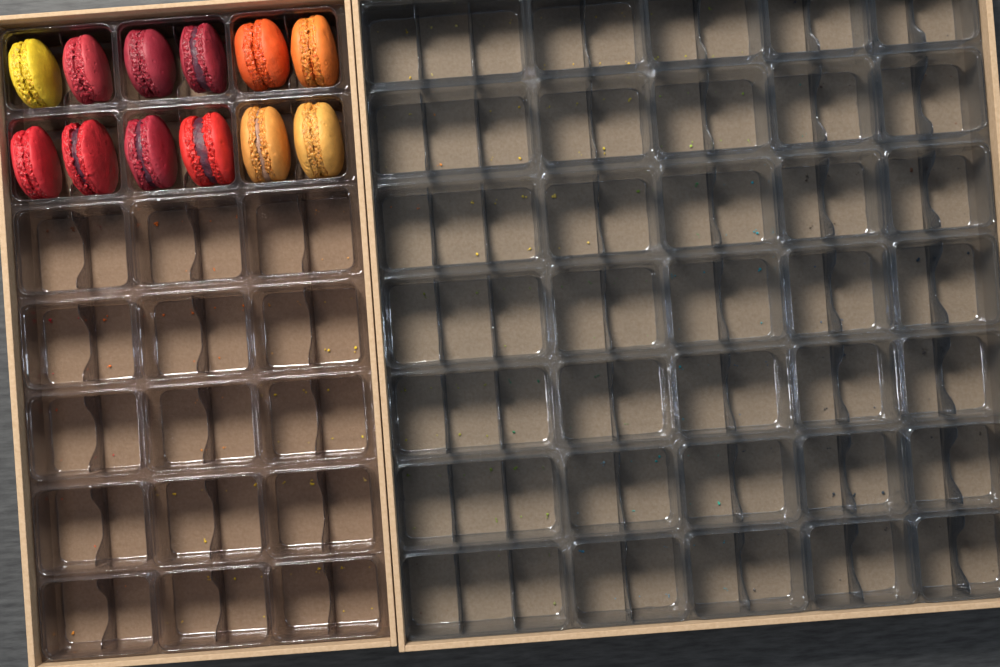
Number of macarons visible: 12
